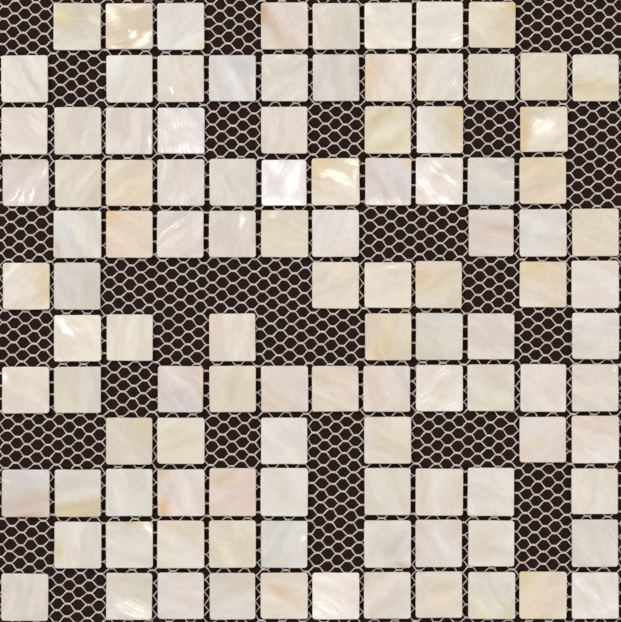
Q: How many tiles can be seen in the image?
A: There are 108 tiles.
